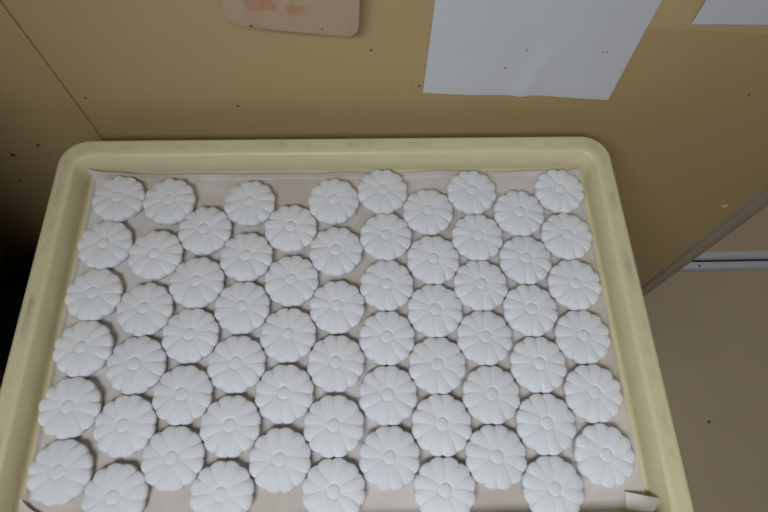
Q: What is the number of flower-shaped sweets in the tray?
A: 64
